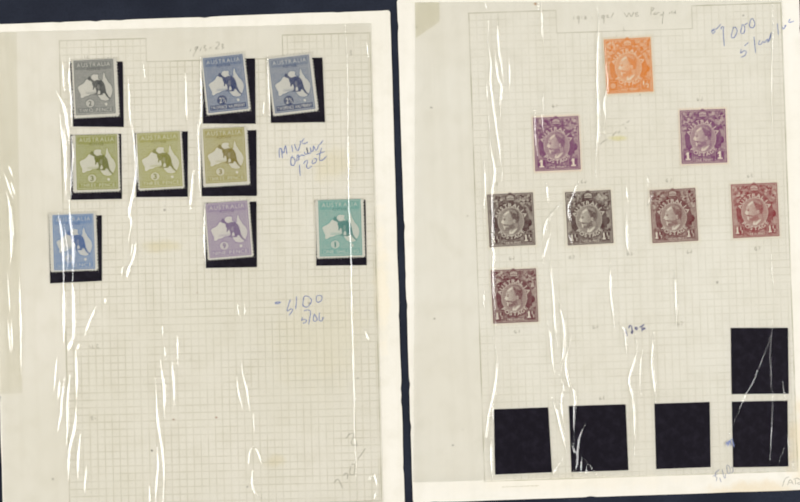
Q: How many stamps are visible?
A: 17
